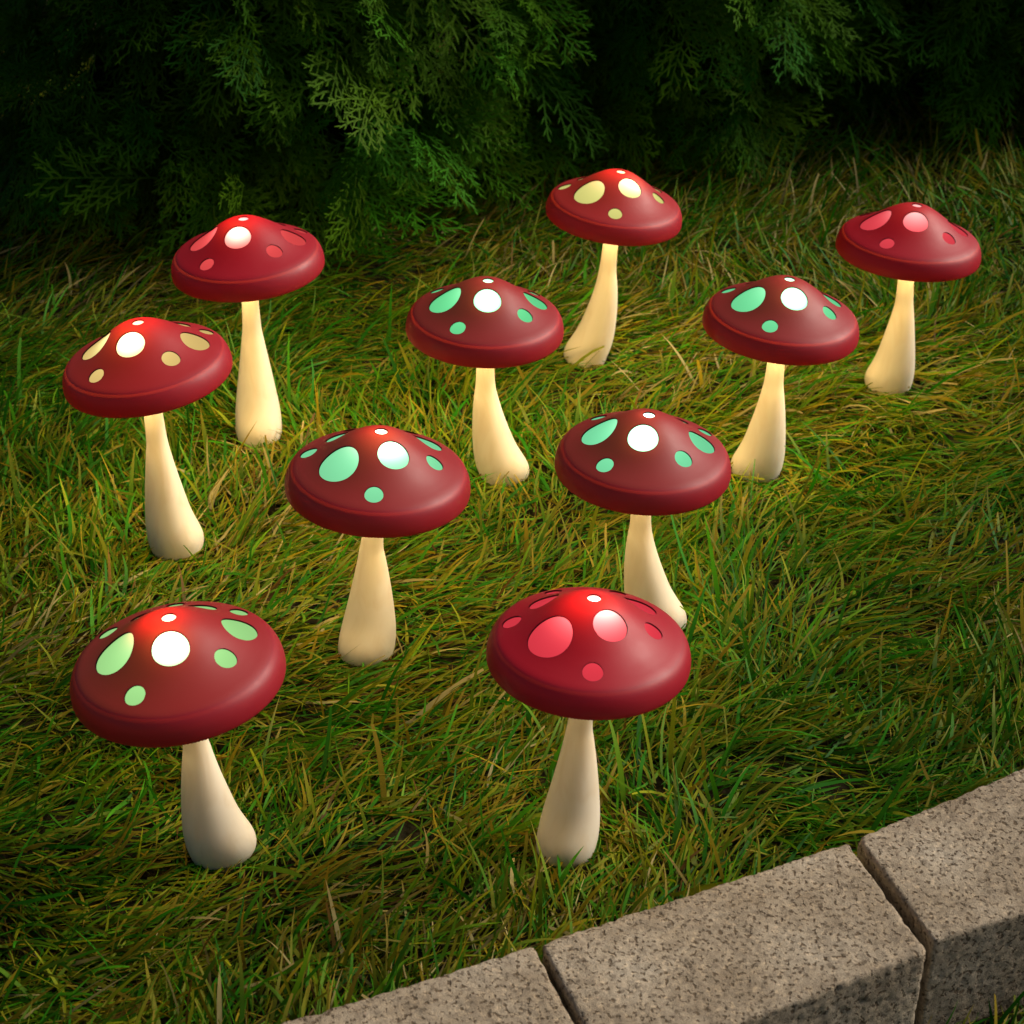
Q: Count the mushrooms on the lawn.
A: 10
